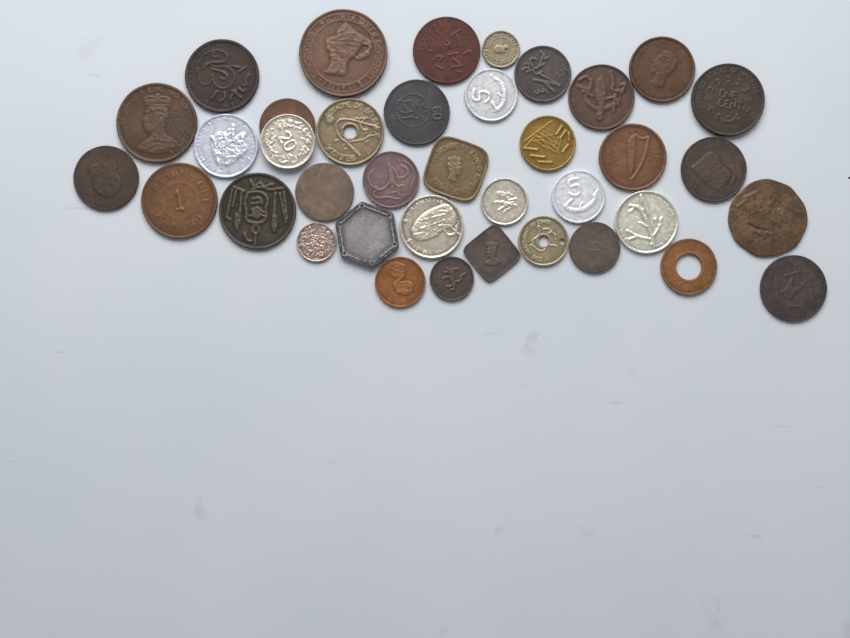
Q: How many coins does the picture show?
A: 38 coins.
